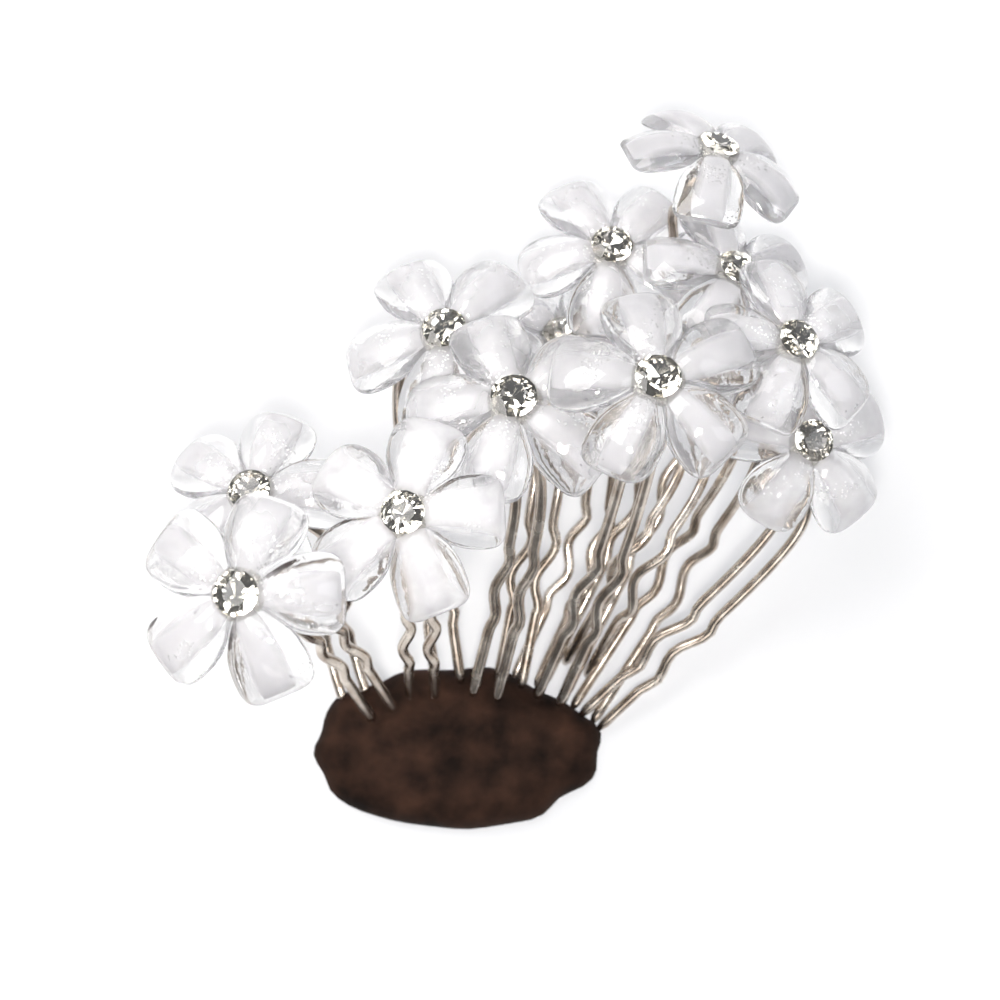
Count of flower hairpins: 12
